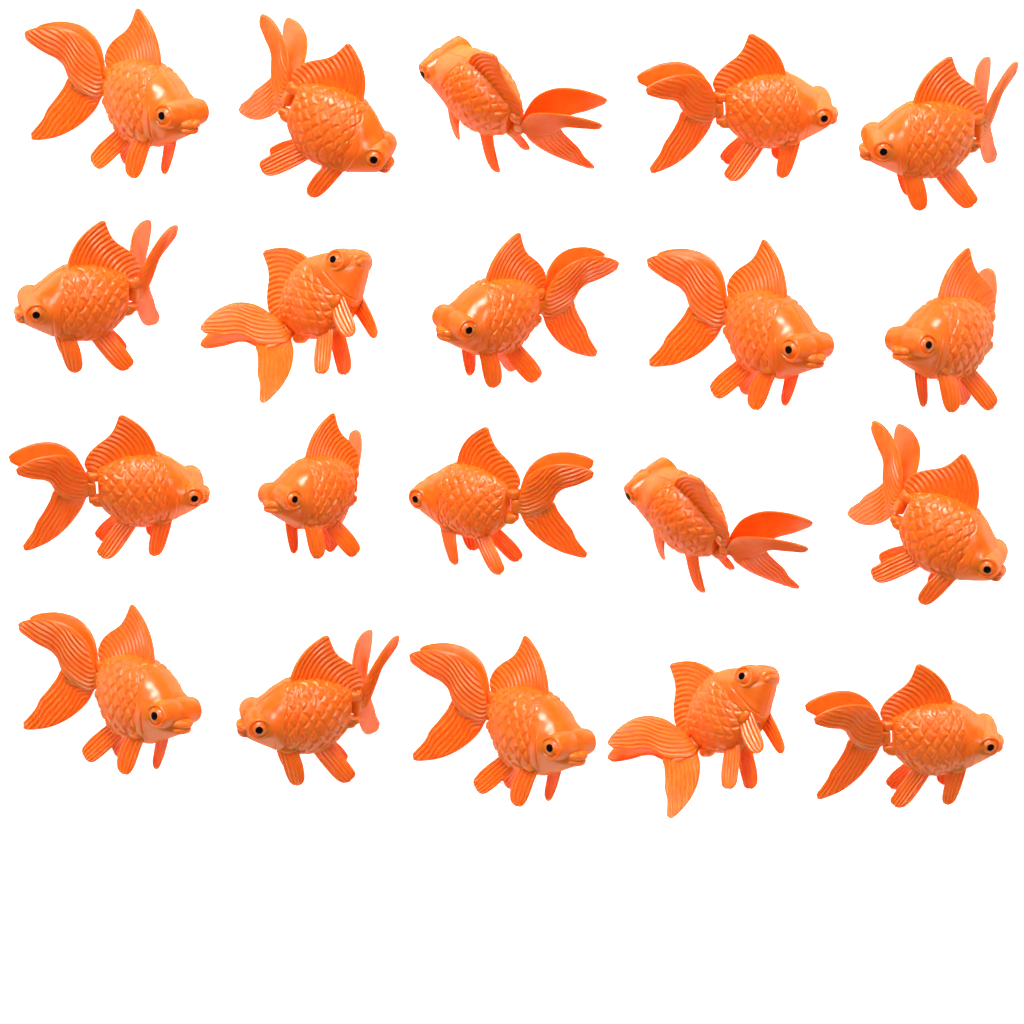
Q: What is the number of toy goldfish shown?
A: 20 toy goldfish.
